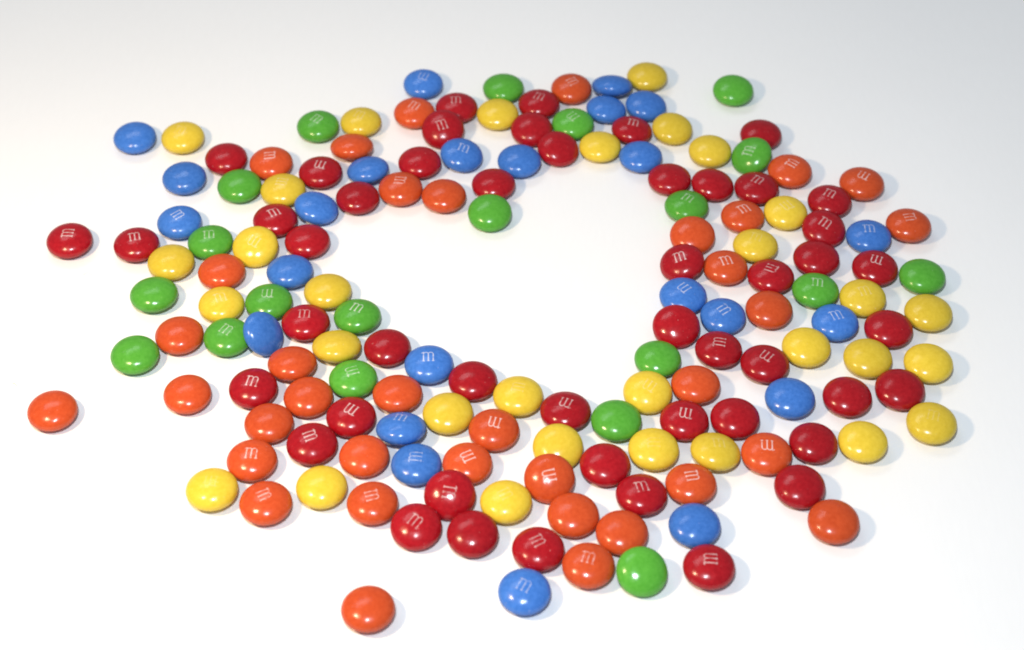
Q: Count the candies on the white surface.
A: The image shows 160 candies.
